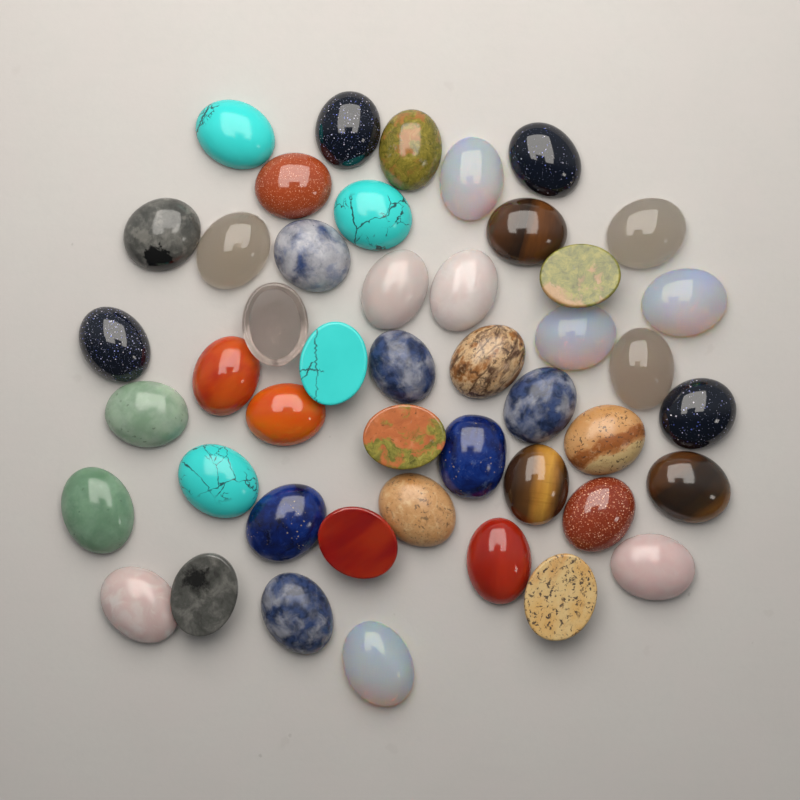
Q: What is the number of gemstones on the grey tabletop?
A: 46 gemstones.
